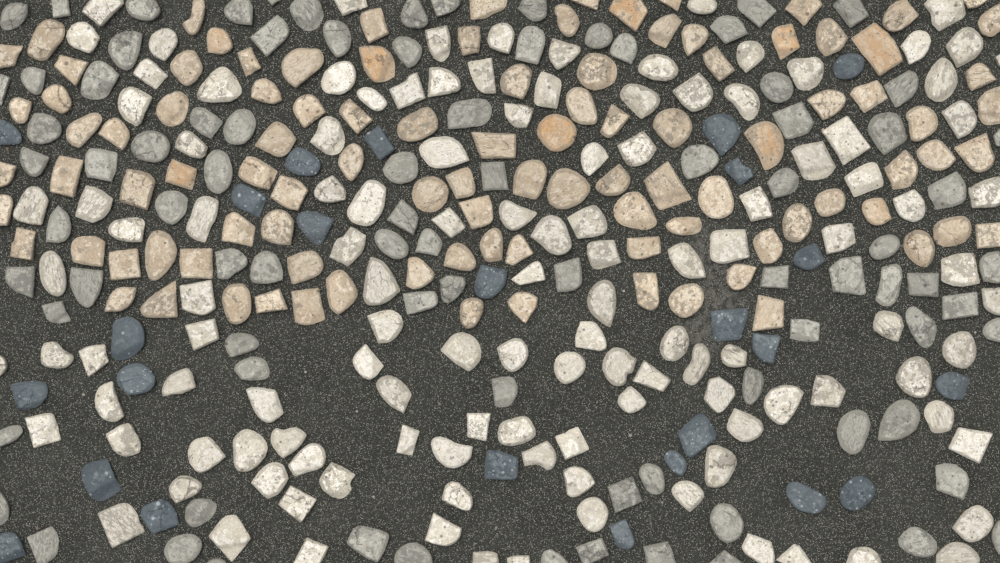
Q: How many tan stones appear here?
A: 102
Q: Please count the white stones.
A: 124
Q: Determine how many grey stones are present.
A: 87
